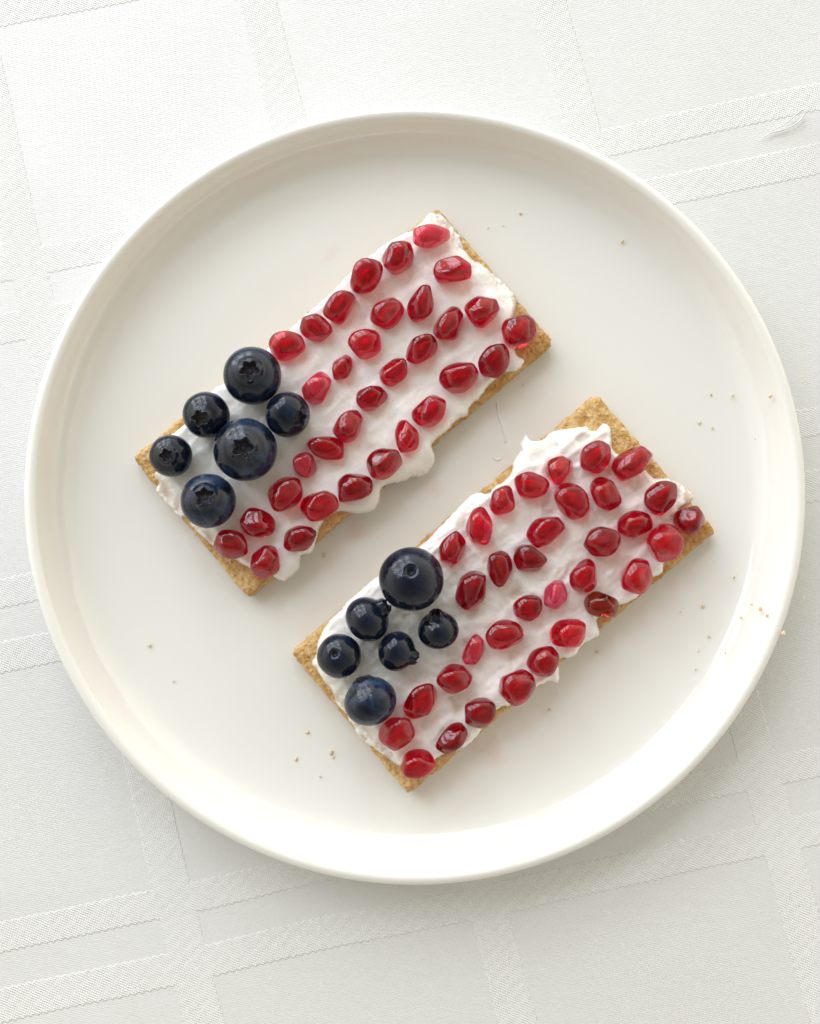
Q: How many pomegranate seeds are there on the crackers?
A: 67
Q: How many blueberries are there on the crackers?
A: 12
